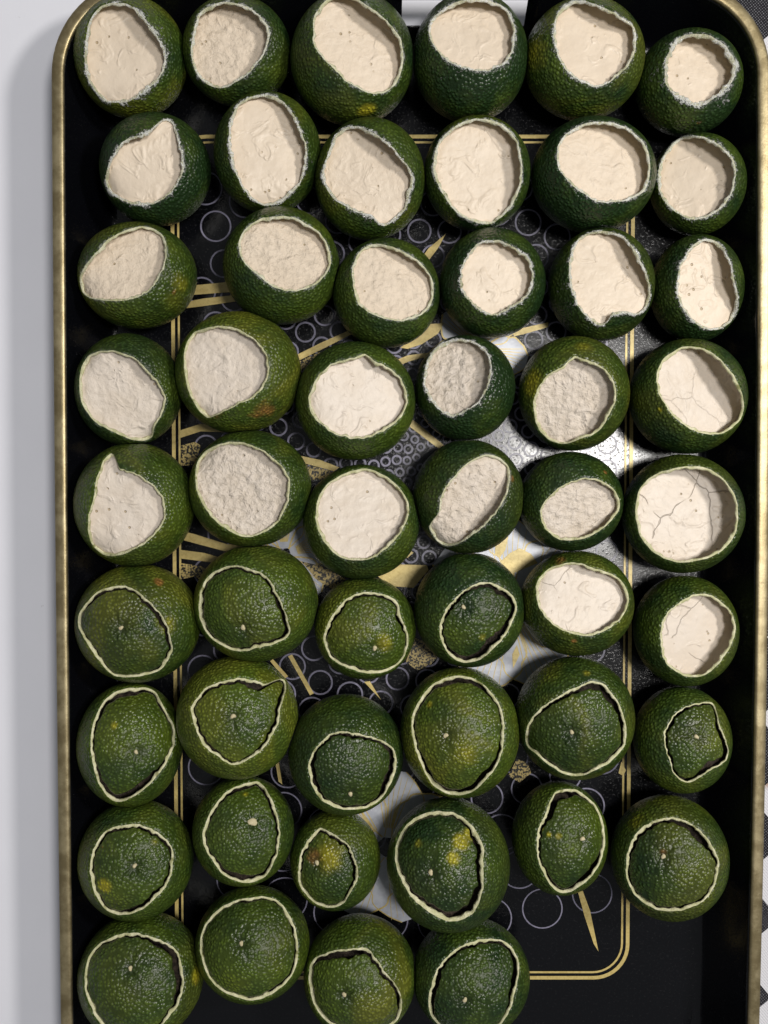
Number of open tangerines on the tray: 32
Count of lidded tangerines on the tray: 20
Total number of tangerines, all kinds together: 52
